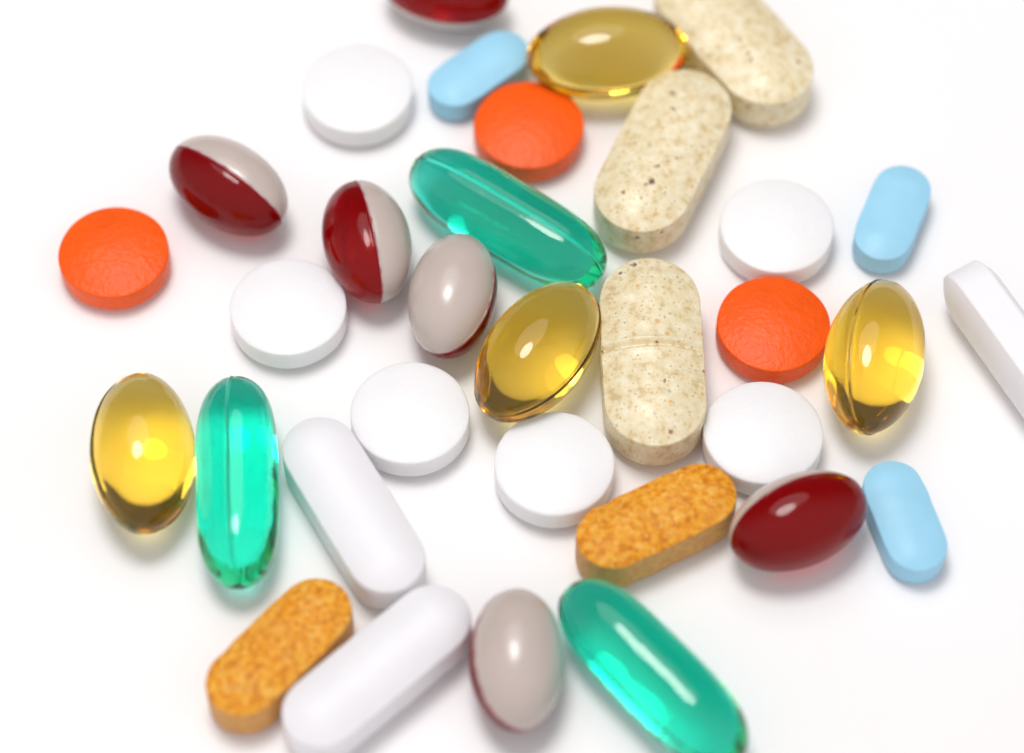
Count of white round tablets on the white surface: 6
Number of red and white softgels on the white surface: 6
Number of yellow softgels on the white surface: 4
